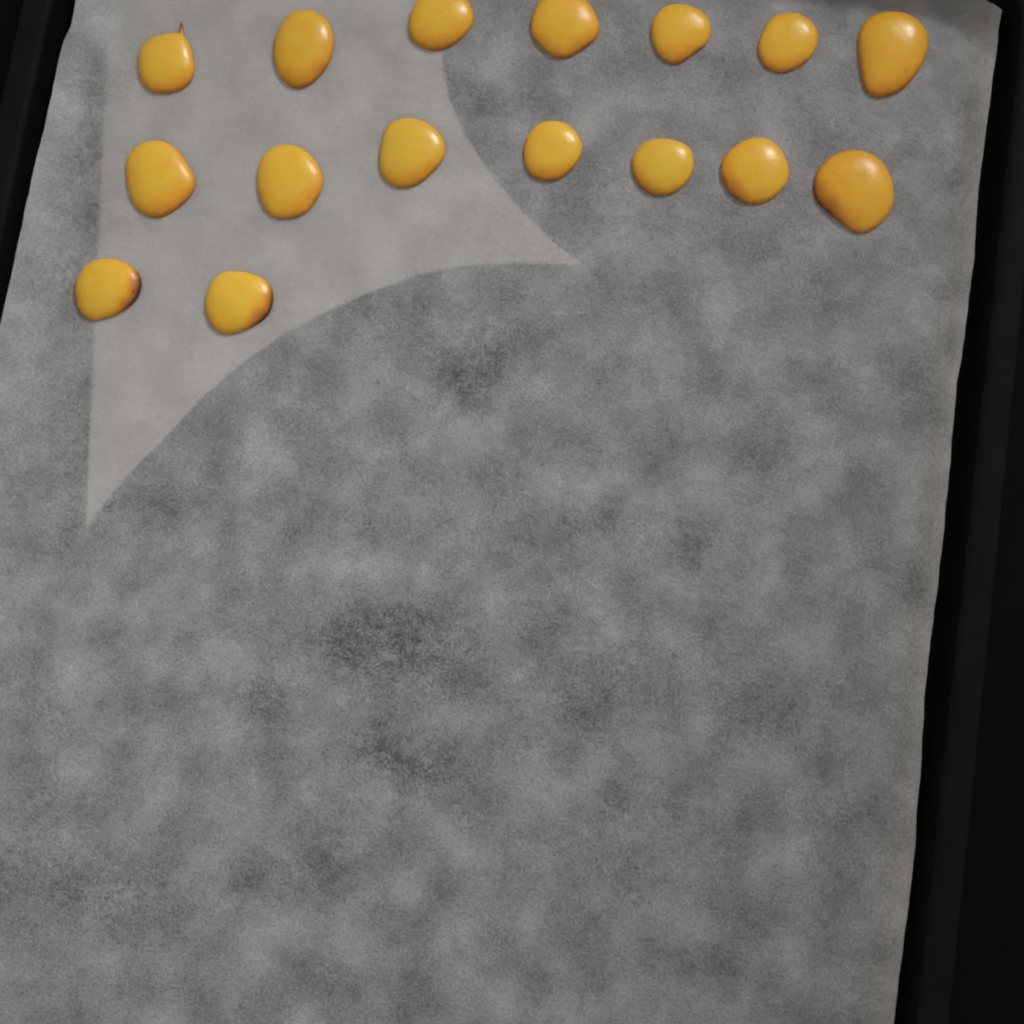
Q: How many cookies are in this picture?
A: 16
